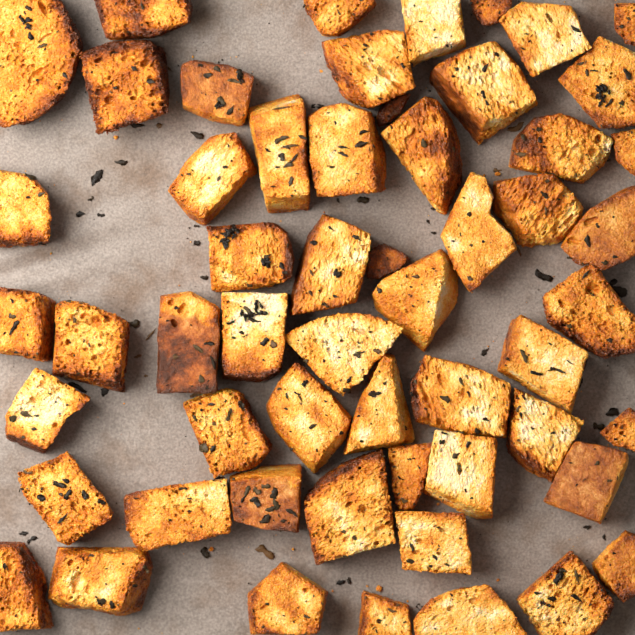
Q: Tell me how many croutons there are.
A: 56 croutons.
